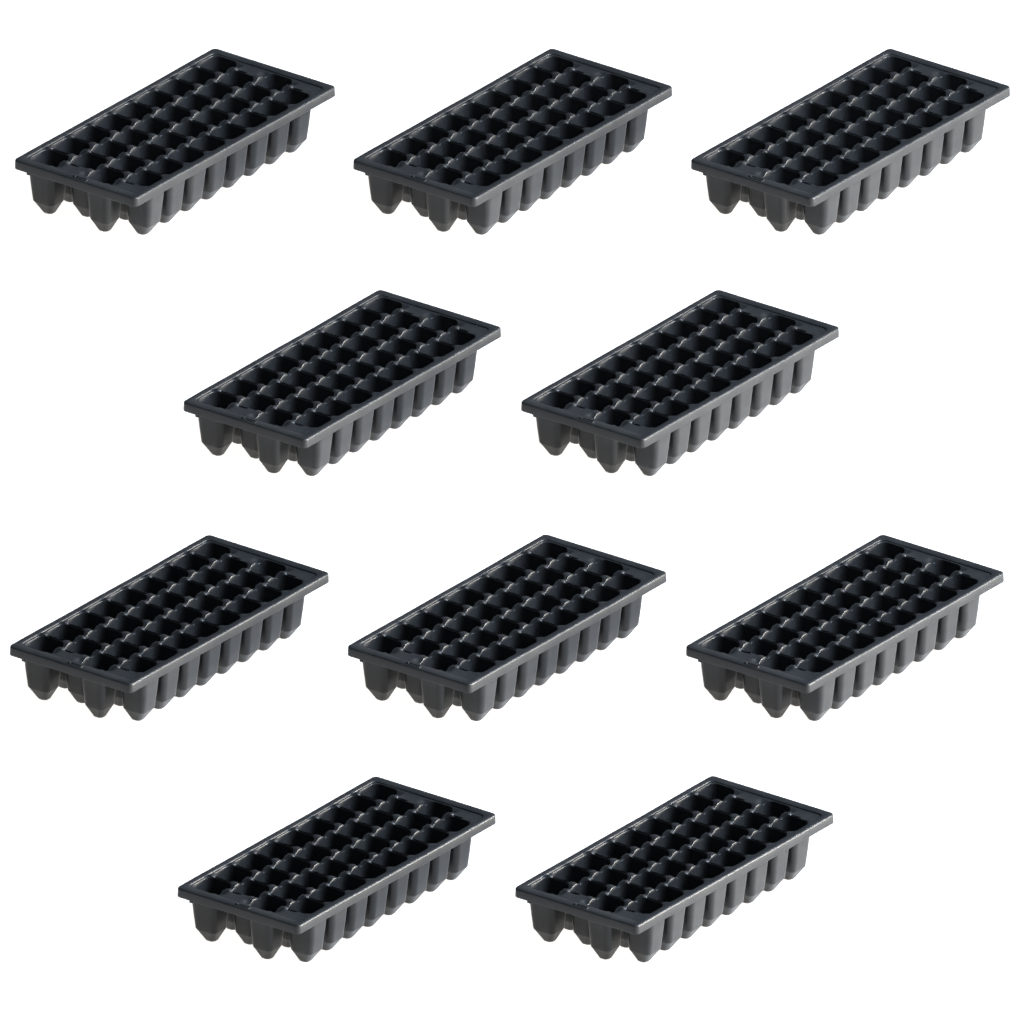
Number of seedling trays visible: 10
